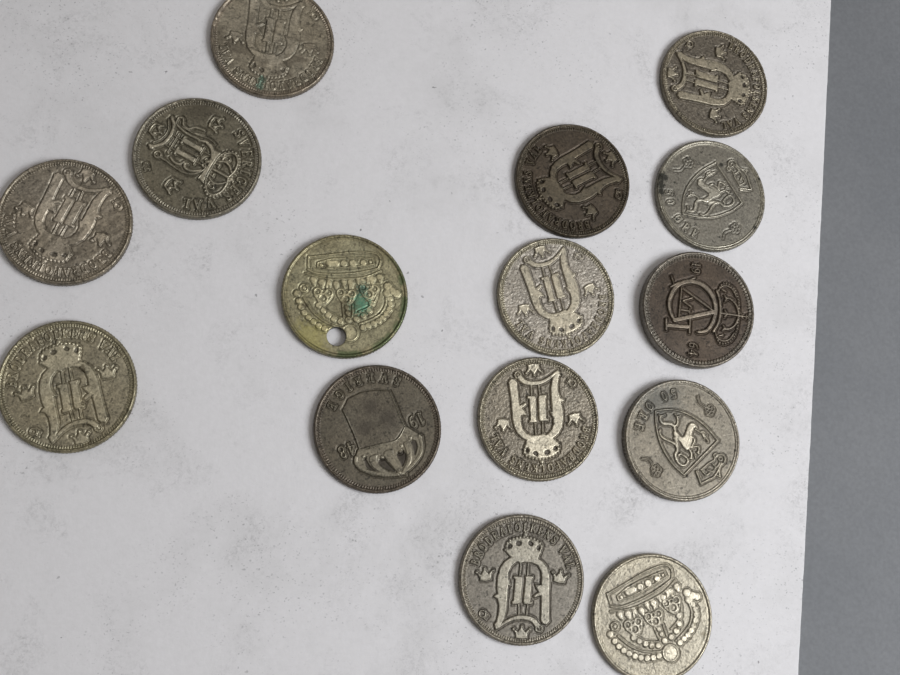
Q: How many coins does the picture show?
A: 15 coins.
